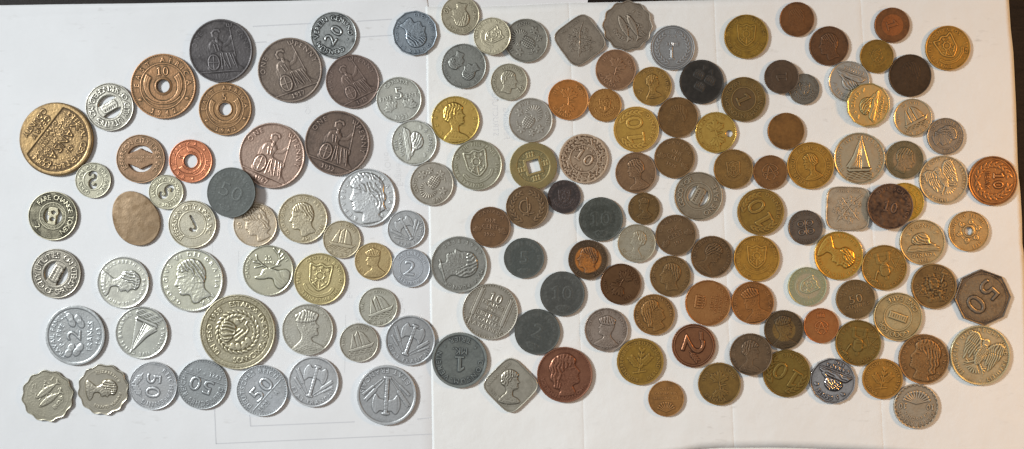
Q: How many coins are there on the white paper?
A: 146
